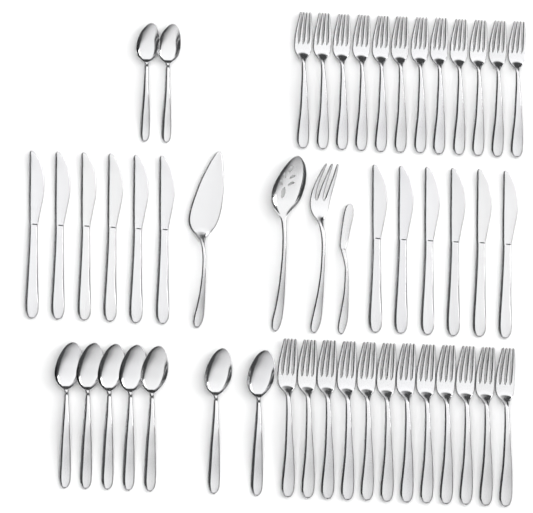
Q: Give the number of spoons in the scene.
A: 10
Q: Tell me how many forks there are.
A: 25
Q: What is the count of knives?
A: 13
